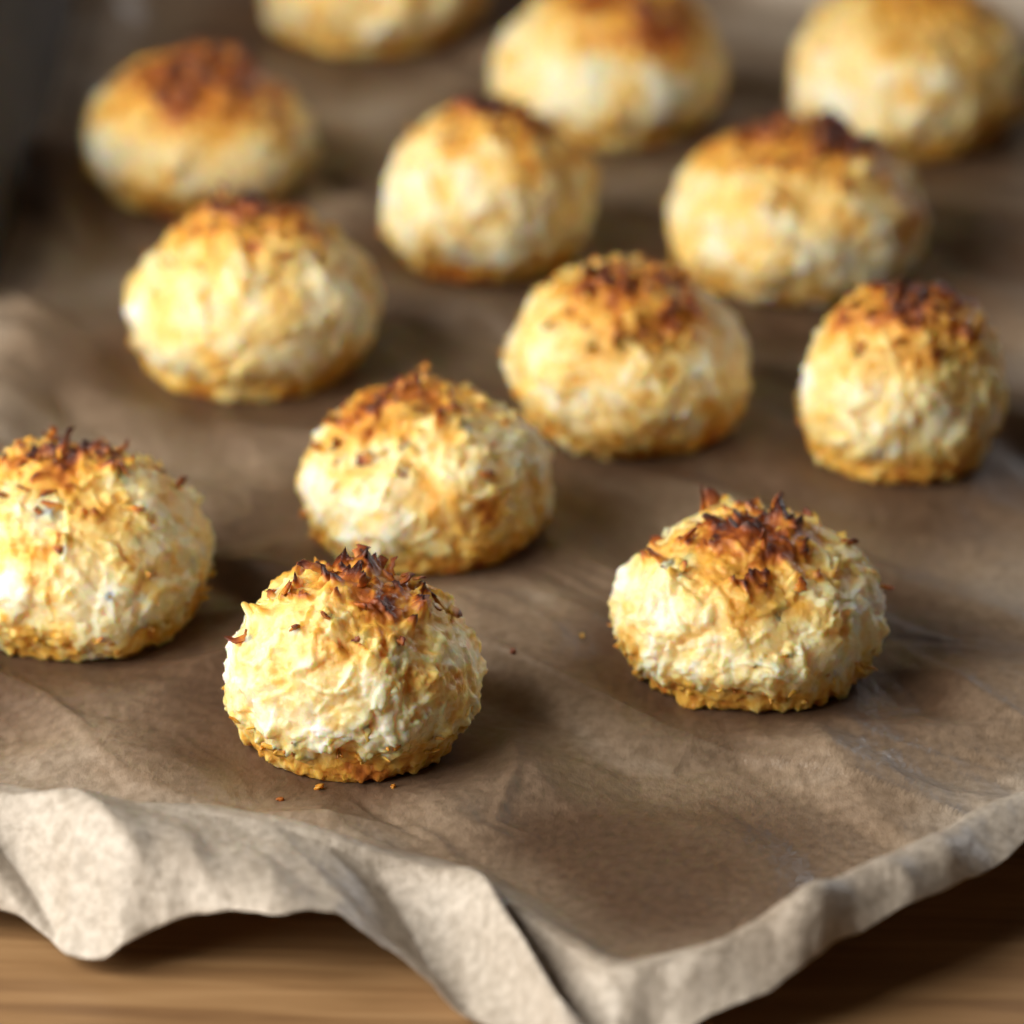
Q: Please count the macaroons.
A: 13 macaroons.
